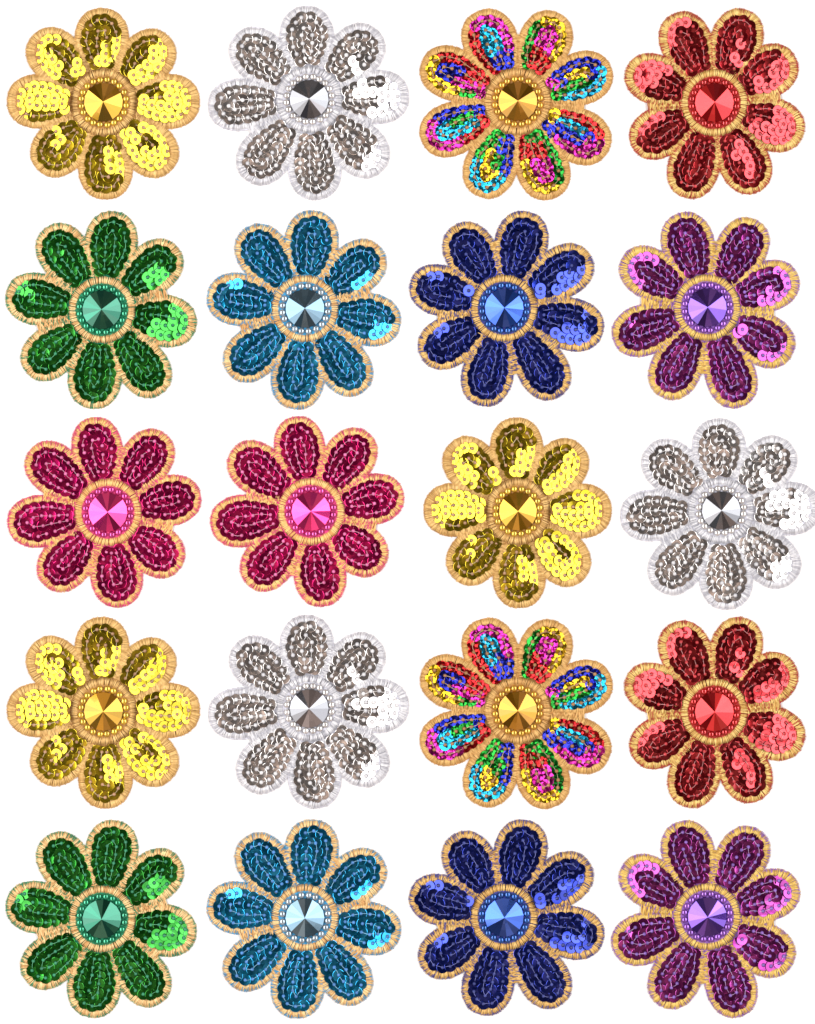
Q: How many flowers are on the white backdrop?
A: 20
